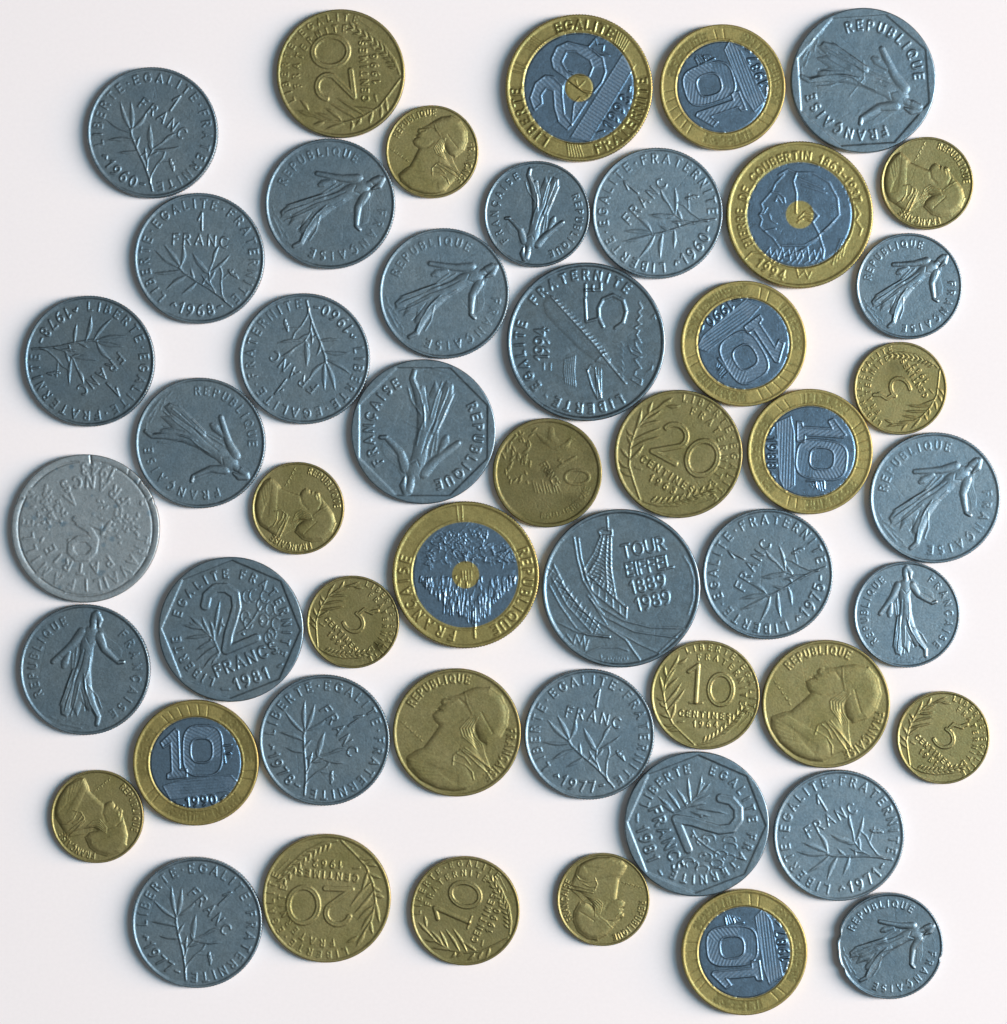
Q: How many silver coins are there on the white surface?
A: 26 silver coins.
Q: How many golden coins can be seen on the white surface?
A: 16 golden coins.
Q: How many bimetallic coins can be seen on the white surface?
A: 8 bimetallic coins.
